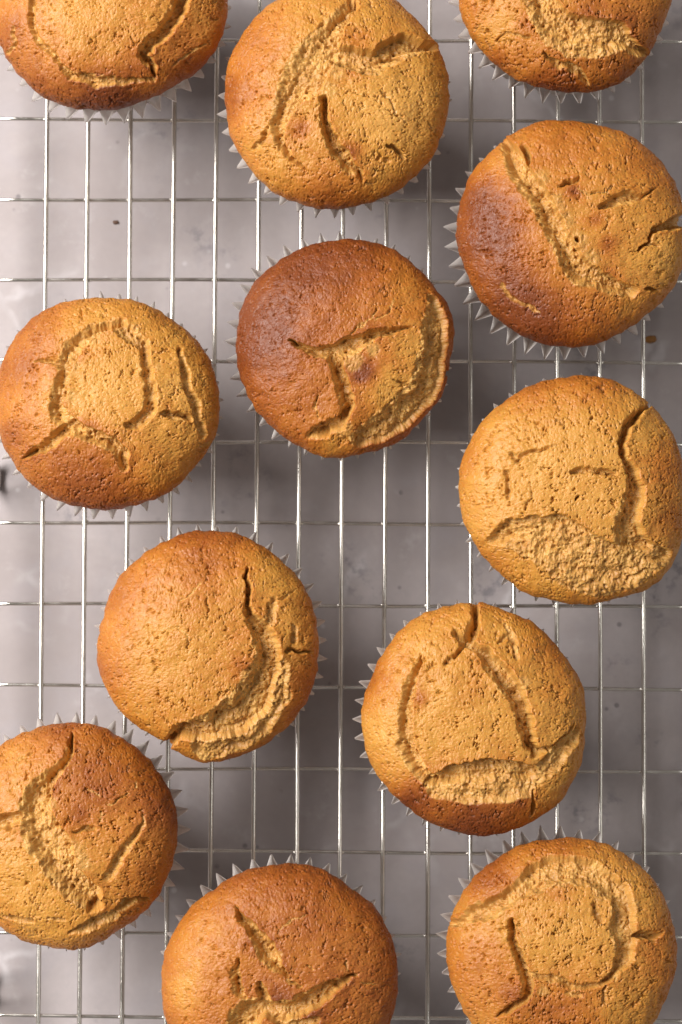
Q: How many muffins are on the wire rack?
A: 12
